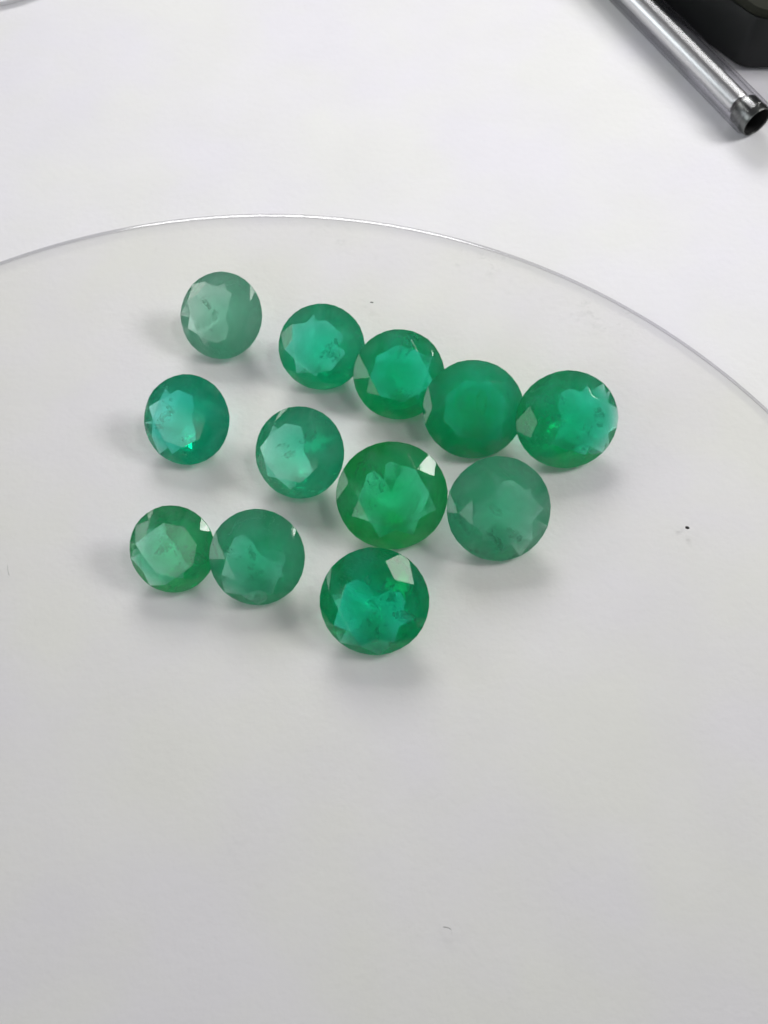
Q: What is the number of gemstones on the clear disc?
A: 12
